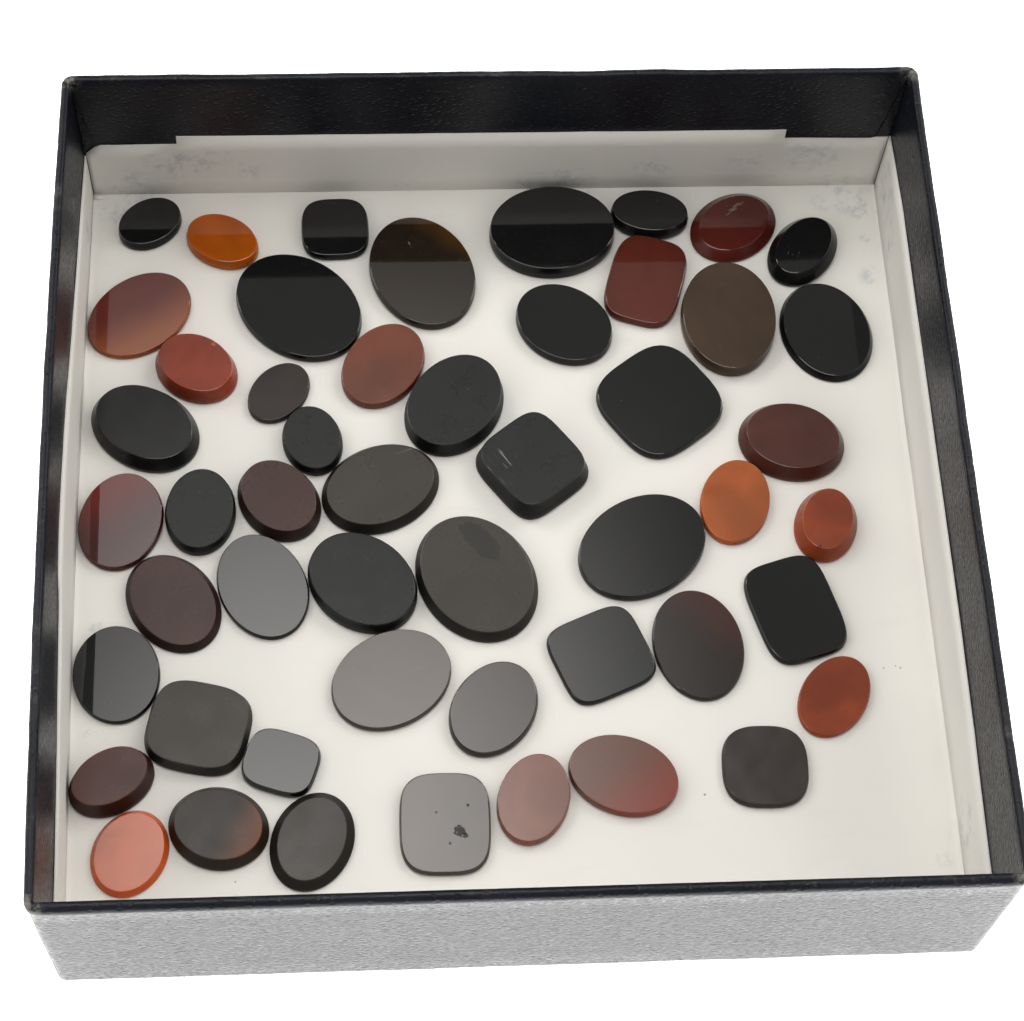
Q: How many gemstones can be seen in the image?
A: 51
